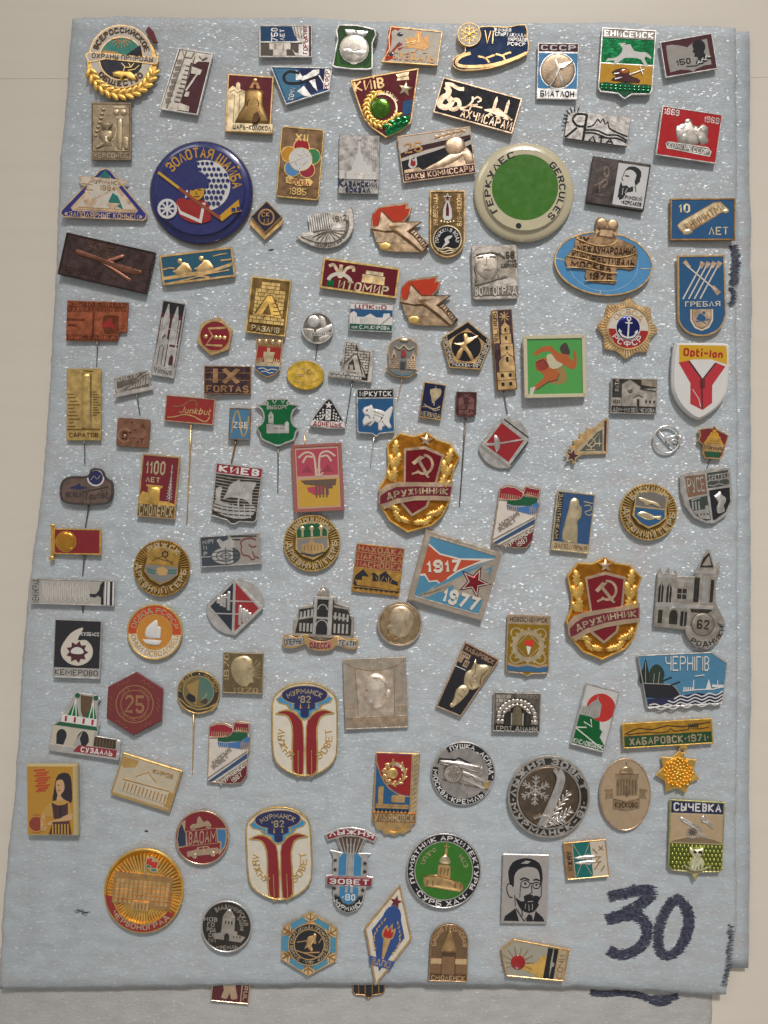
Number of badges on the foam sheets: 123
